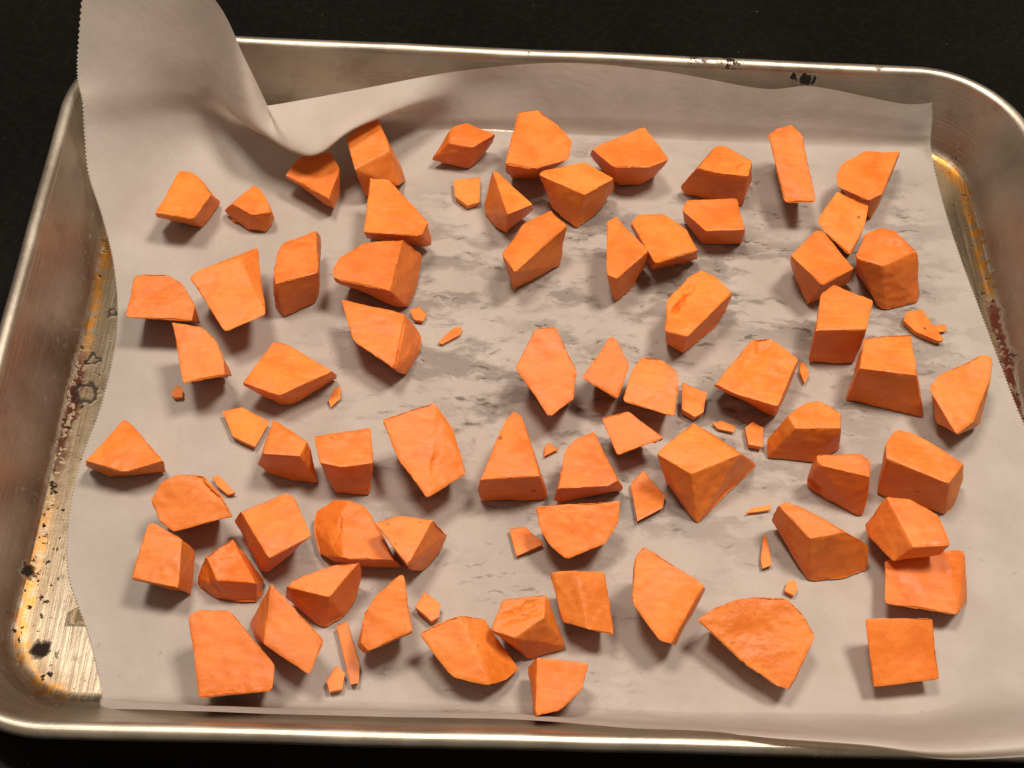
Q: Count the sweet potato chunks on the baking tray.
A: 67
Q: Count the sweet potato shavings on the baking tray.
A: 22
